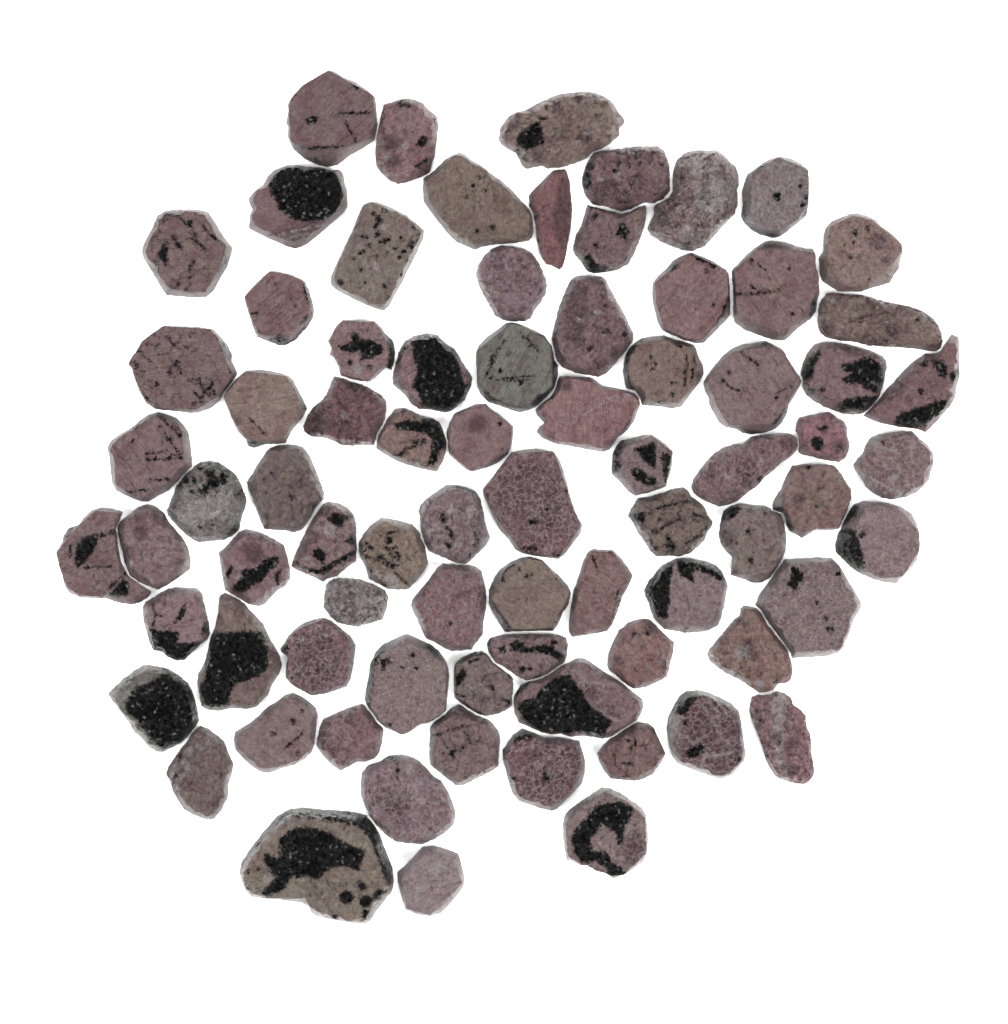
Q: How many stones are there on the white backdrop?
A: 78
